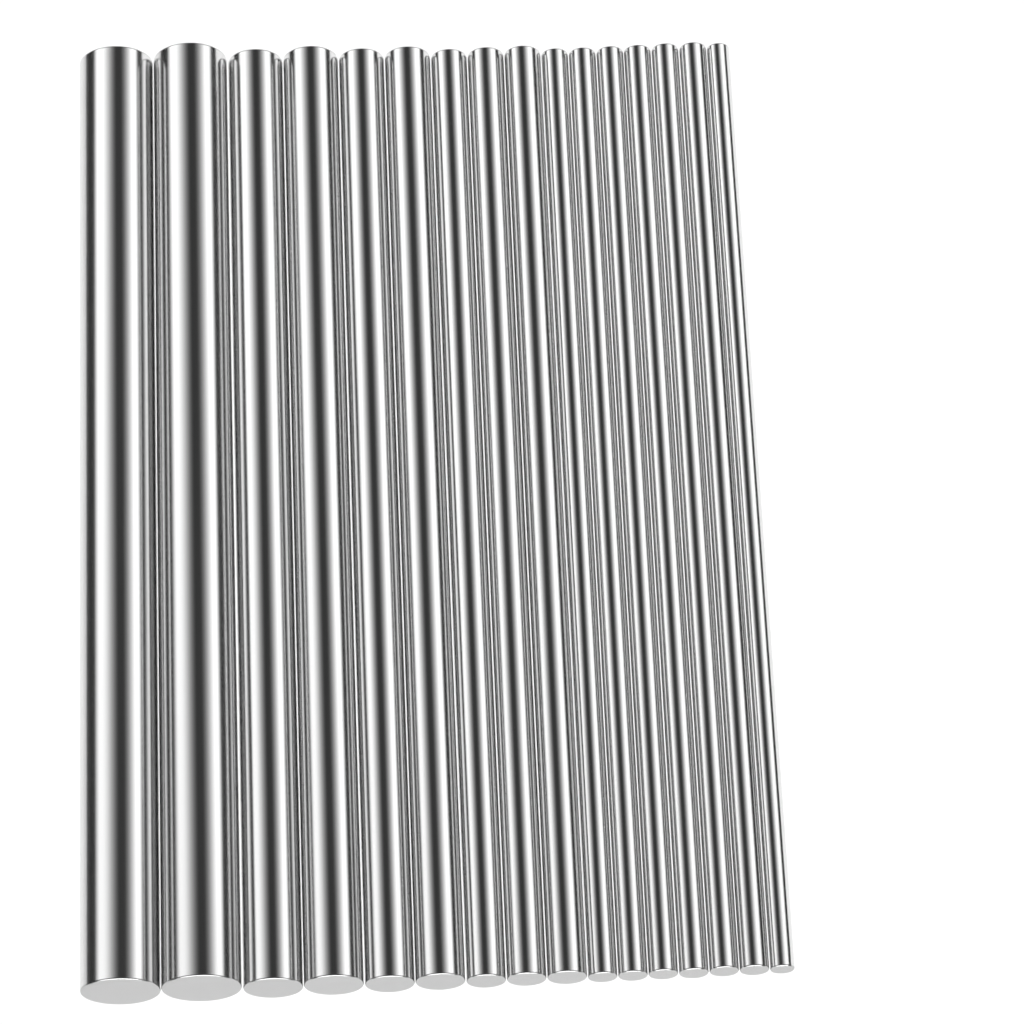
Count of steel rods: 16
